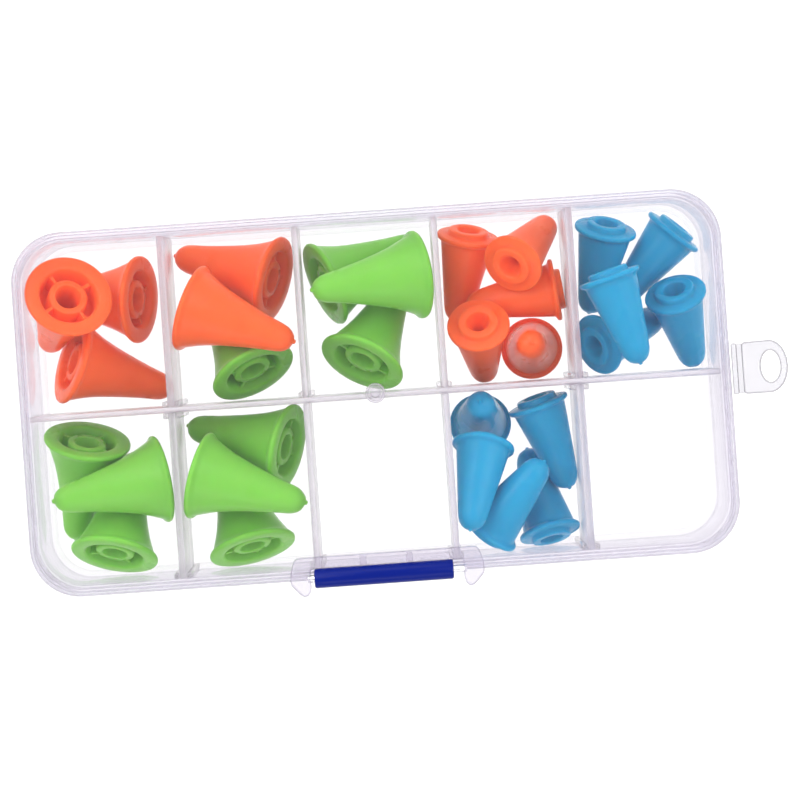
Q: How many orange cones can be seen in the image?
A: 10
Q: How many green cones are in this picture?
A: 10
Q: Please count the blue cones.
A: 10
